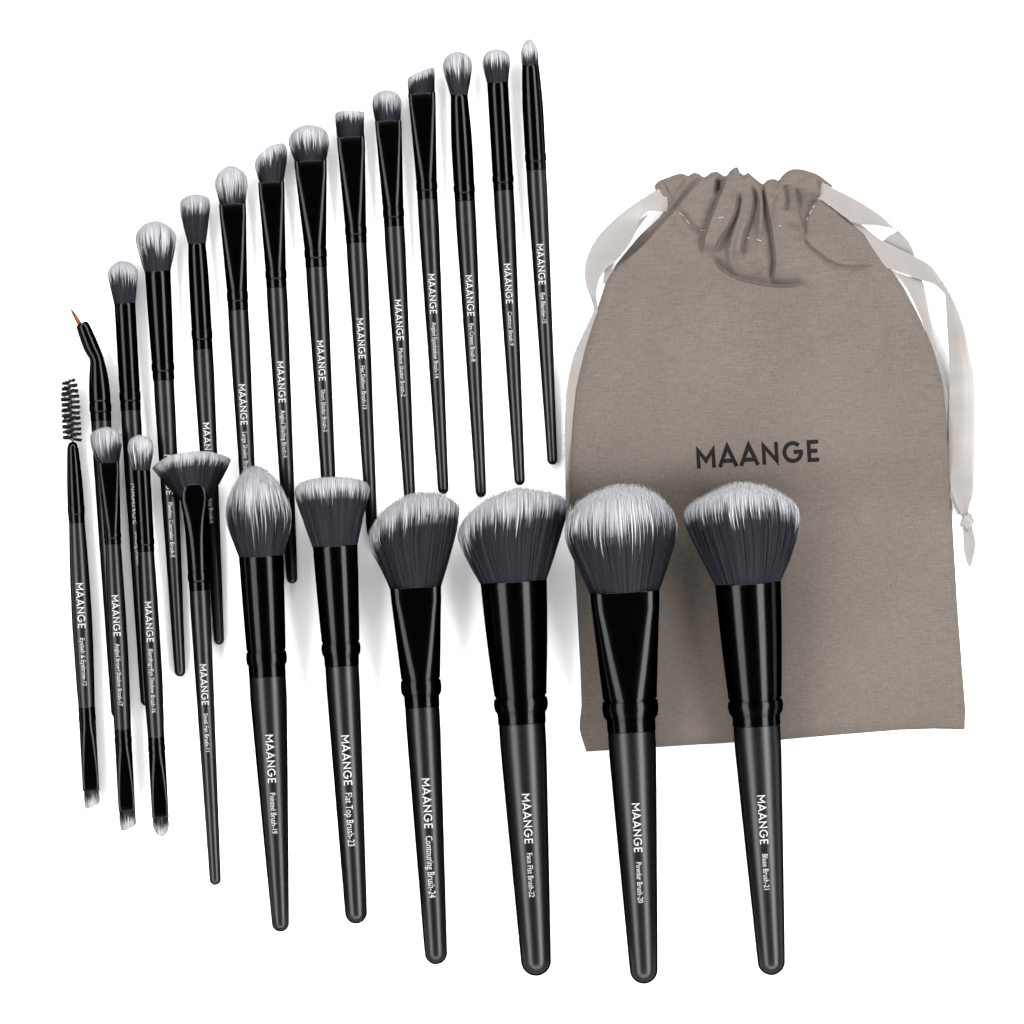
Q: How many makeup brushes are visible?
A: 23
